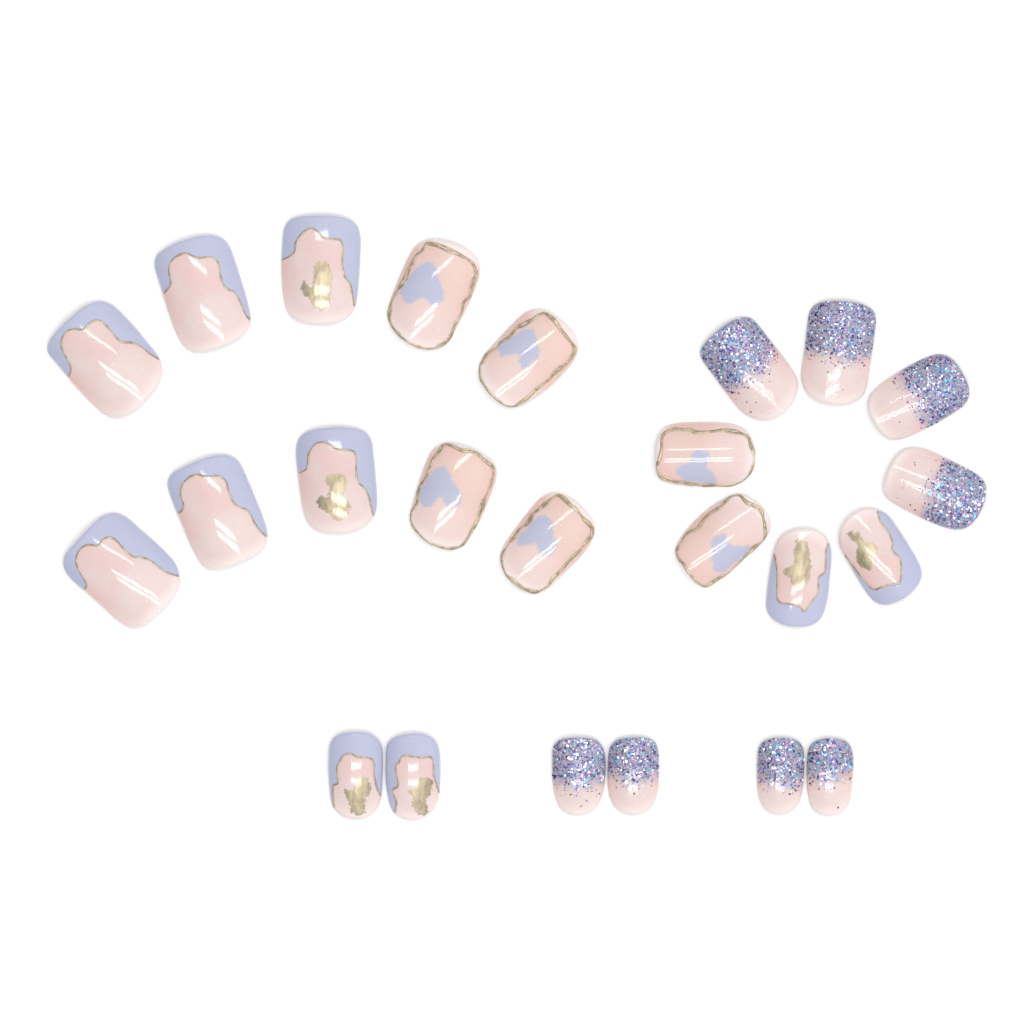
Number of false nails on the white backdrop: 24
